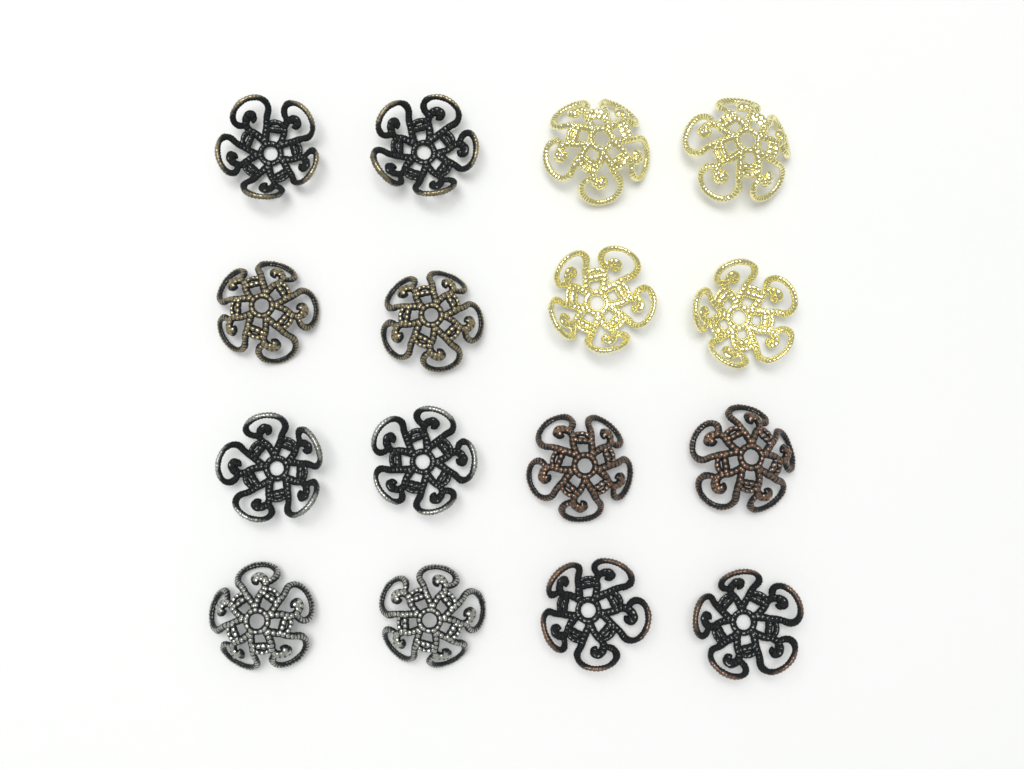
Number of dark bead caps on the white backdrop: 12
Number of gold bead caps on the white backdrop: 4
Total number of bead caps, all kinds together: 16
